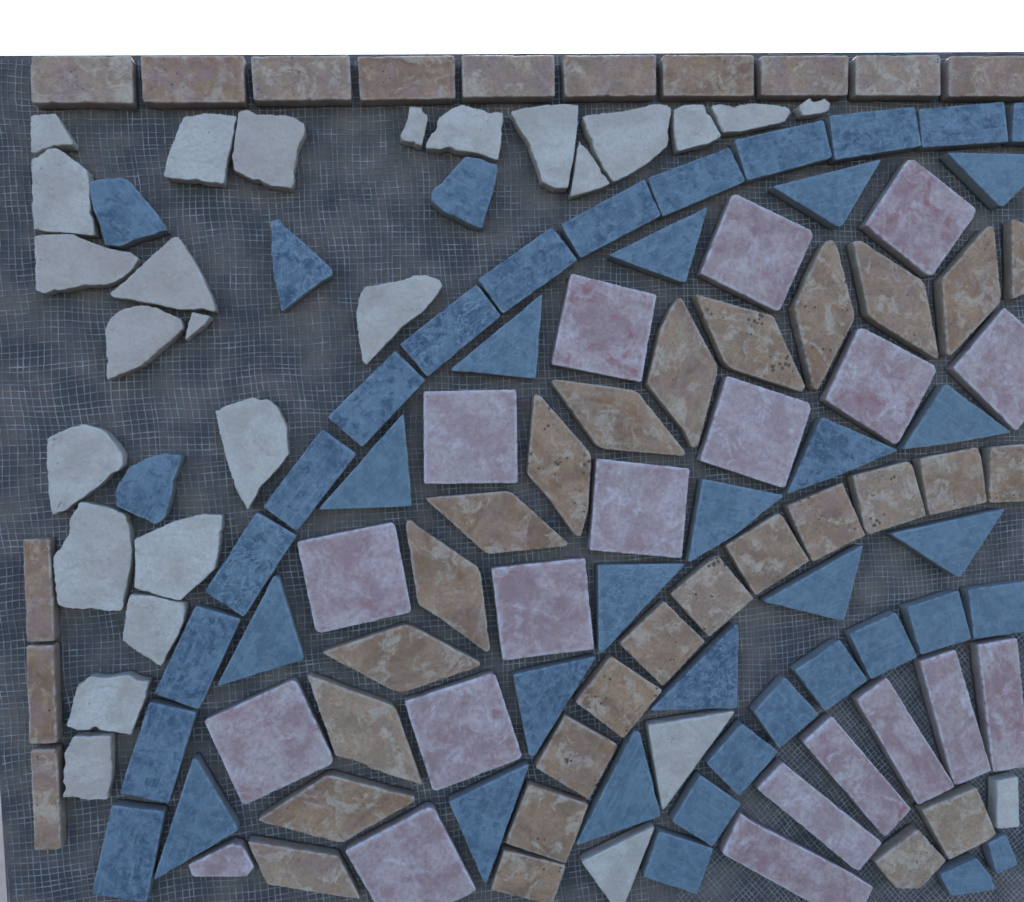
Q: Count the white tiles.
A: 27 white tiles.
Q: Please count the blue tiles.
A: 45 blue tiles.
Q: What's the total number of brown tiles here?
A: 40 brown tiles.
